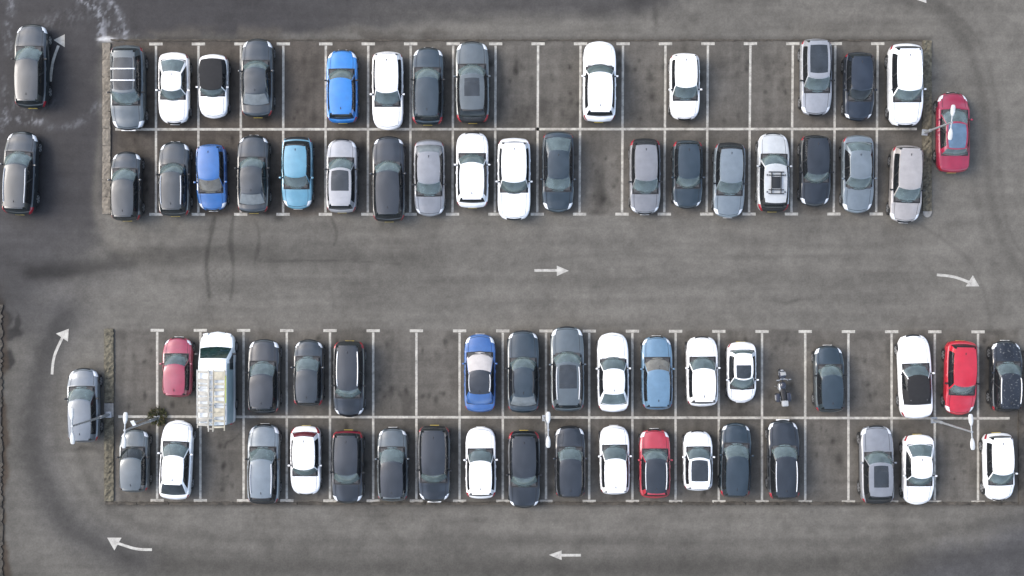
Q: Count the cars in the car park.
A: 68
